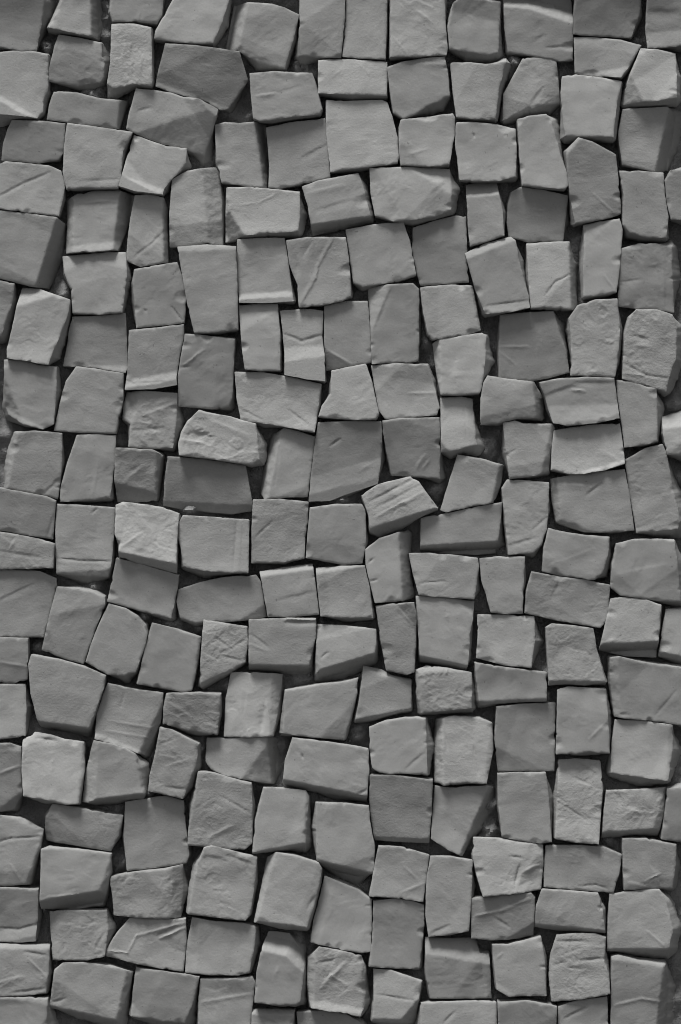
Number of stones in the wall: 200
